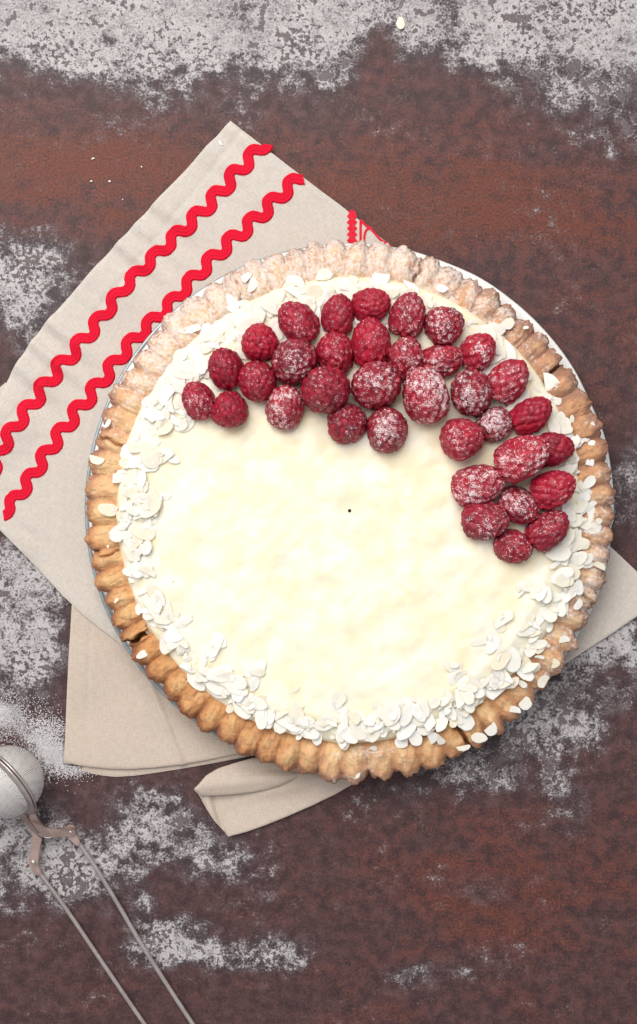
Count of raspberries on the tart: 35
